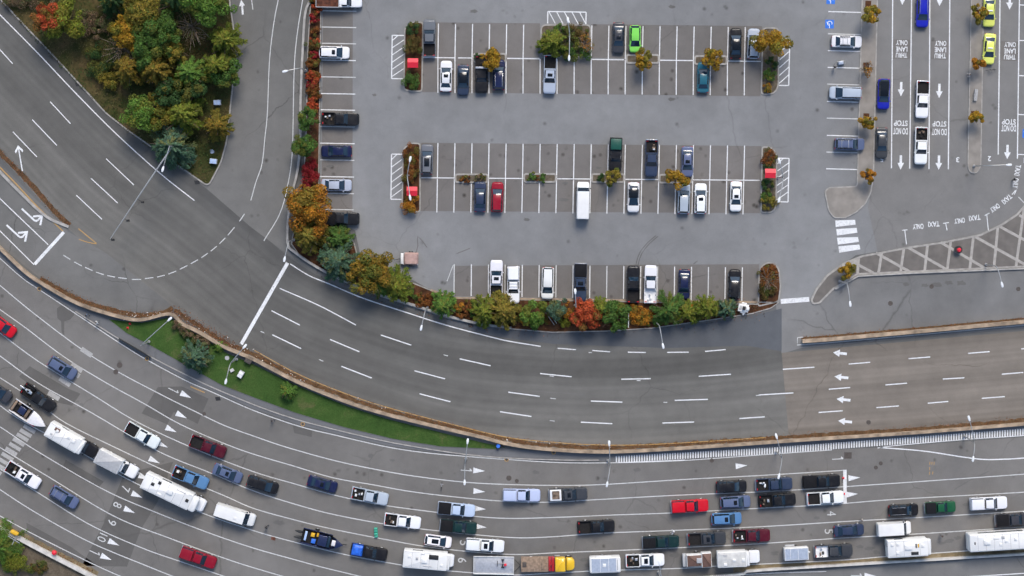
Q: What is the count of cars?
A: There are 43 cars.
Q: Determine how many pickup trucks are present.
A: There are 42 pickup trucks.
